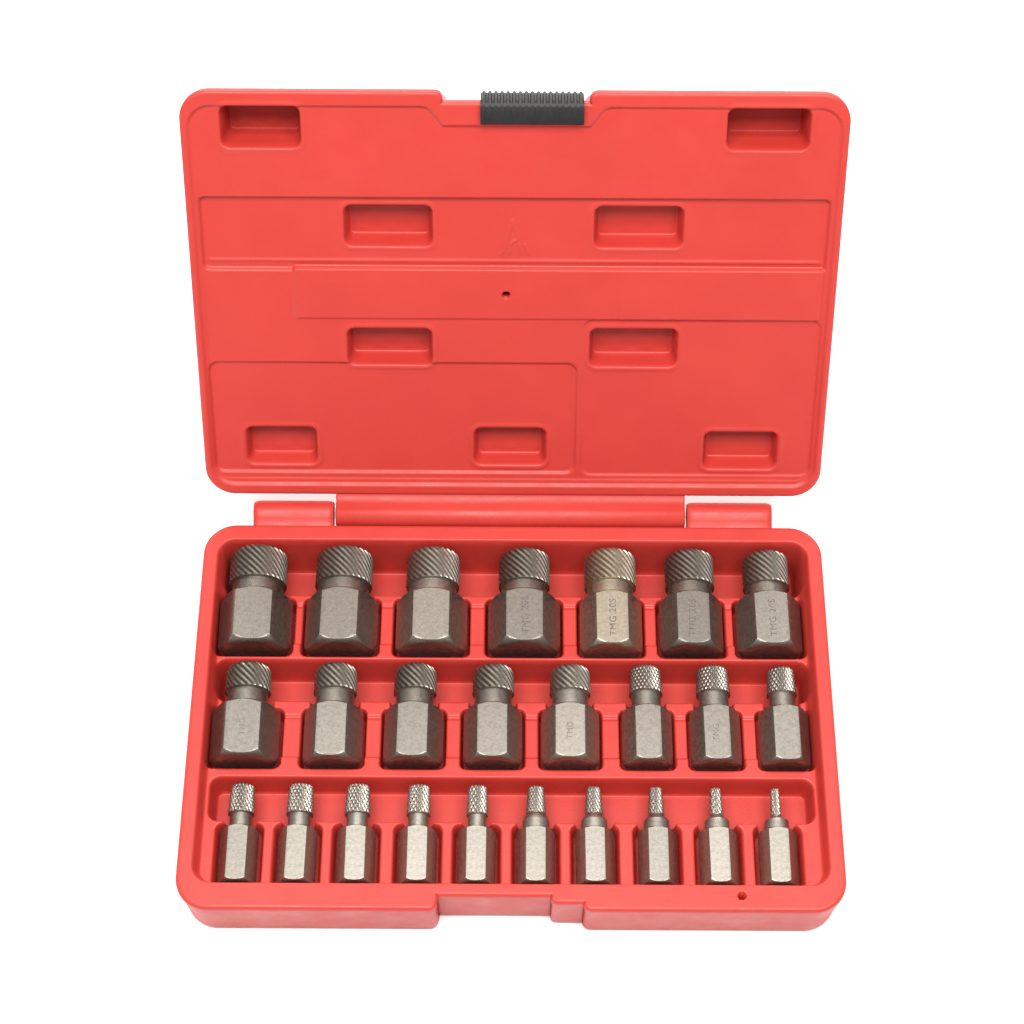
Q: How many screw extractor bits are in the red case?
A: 25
